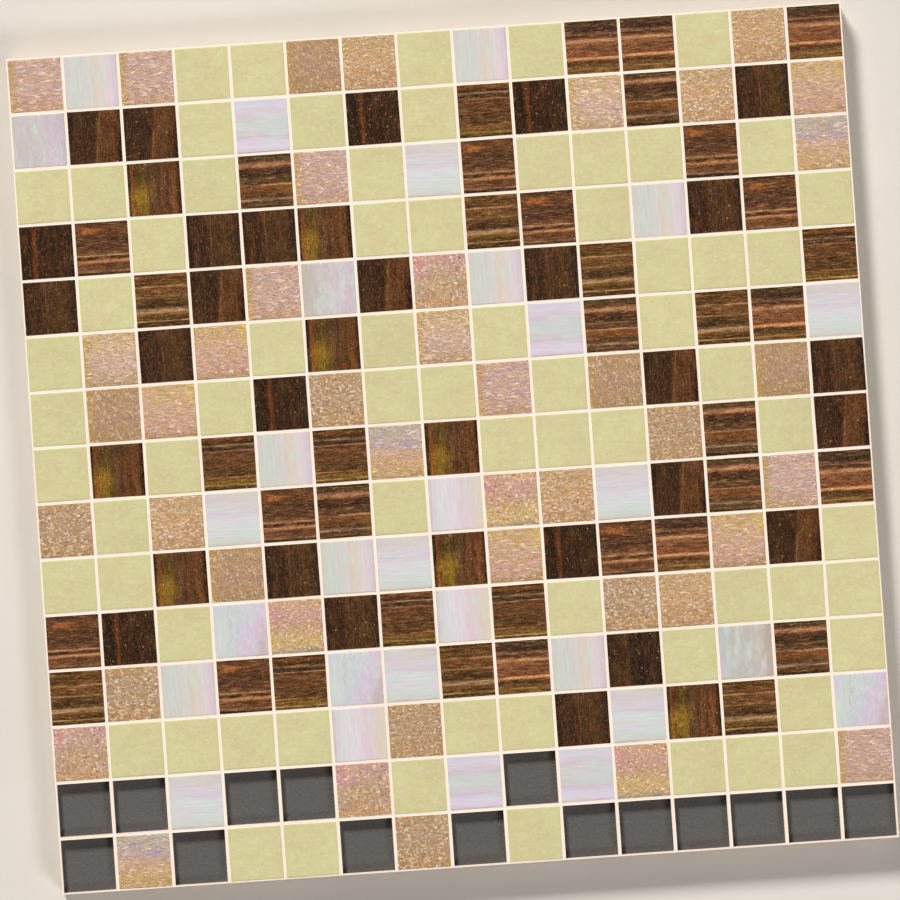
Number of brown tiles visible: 71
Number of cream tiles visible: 68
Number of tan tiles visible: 42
